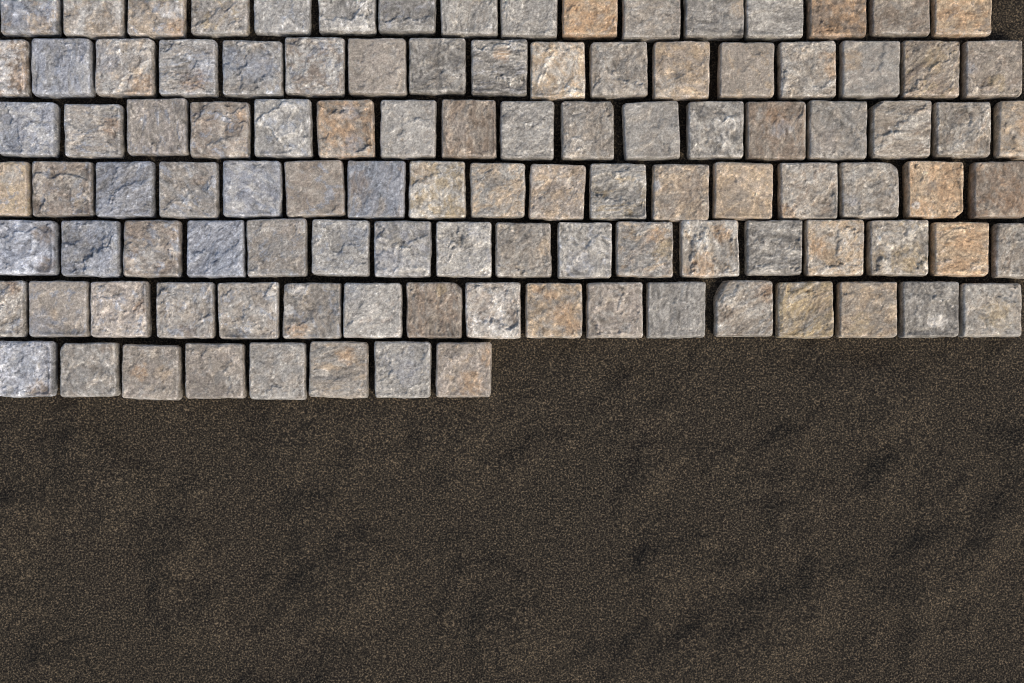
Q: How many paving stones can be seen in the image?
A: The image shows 109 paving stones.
